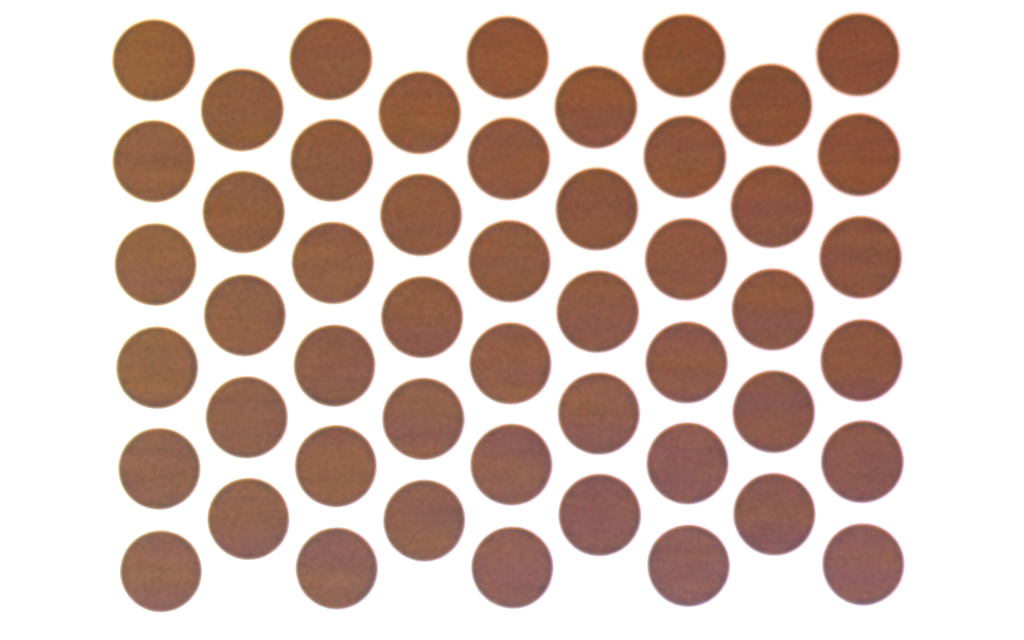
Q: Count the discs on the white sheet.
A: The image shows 50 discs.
